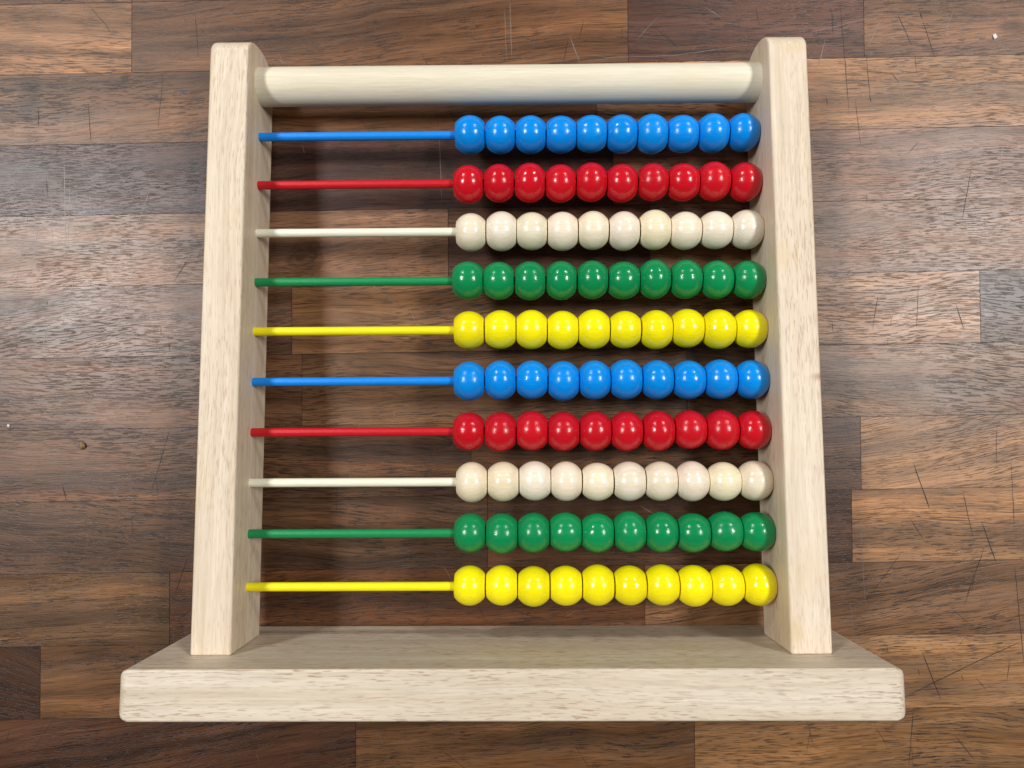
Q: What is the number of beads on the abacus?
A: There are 100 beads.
